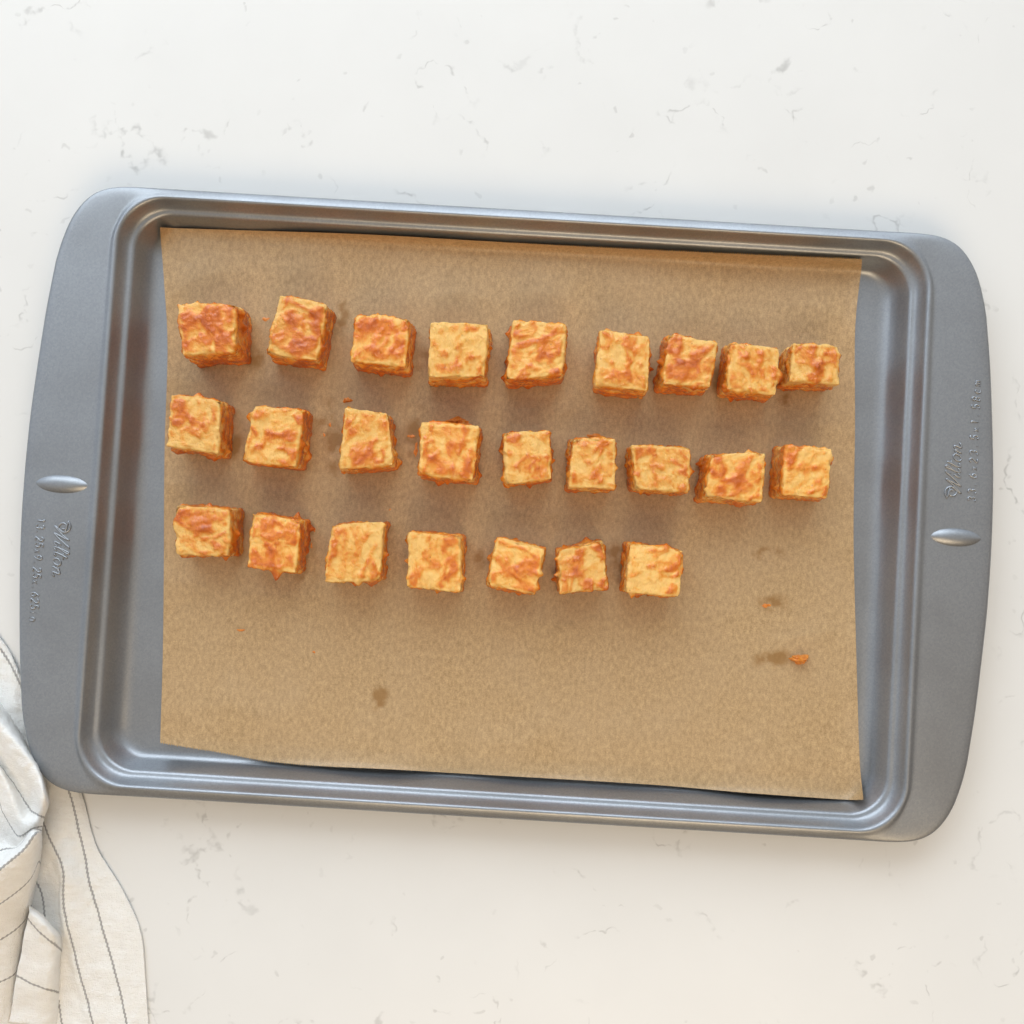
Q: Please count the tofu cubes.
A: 25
